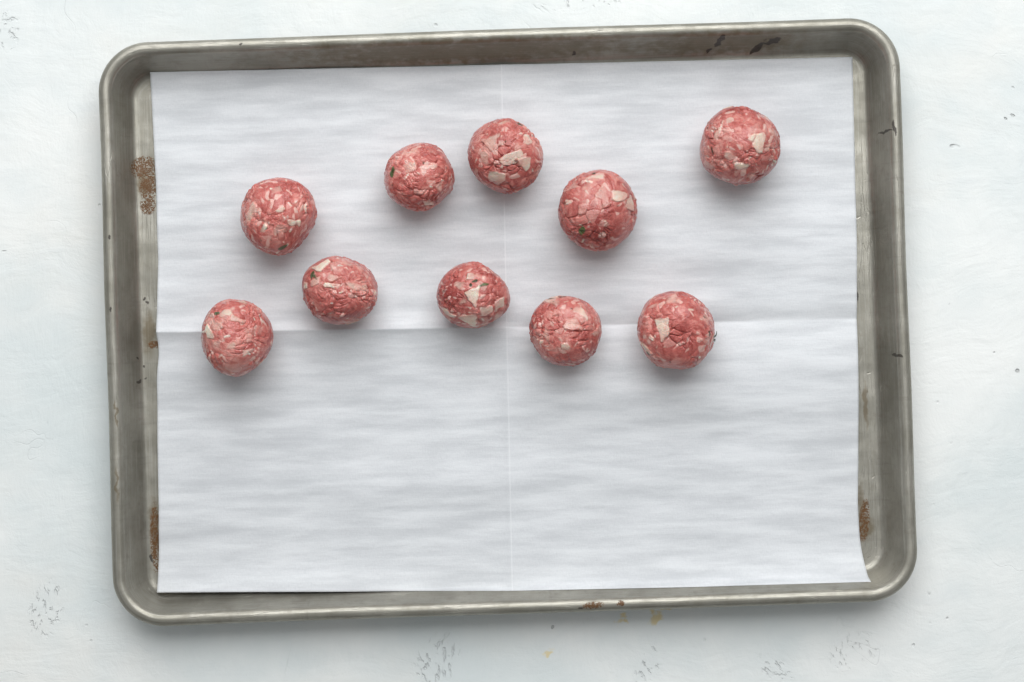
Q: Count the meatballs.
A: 10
